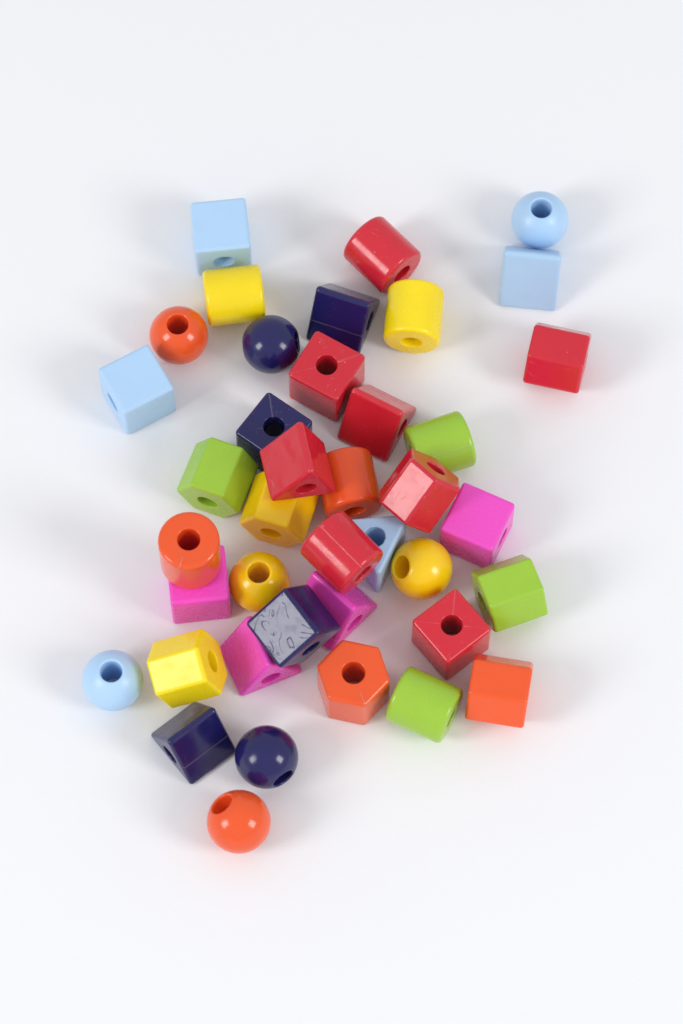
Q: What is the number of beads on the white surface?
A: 40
